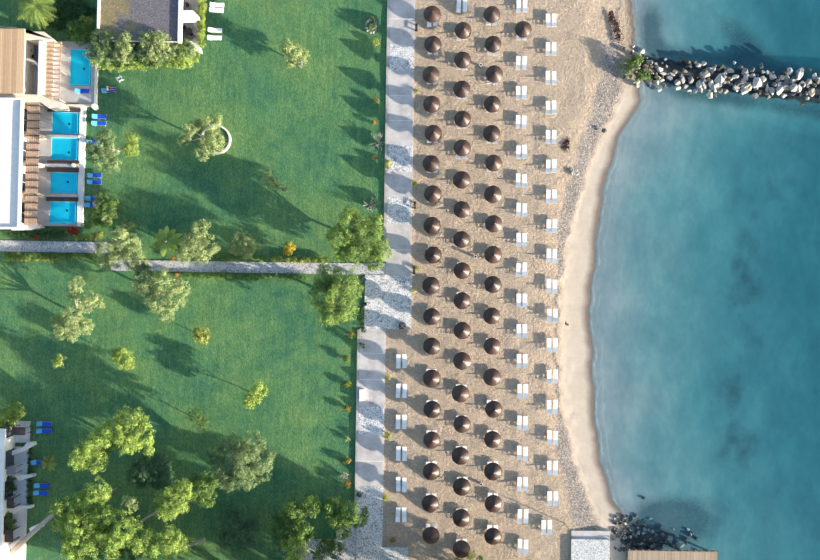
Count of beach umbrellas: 55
